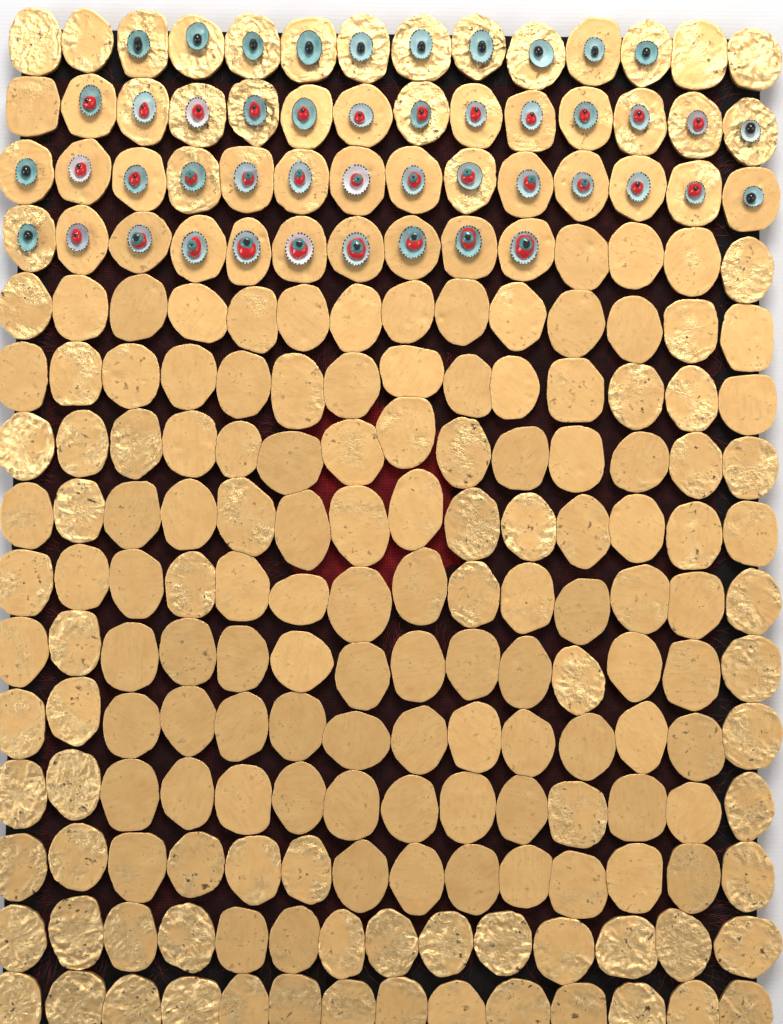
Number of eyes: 47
